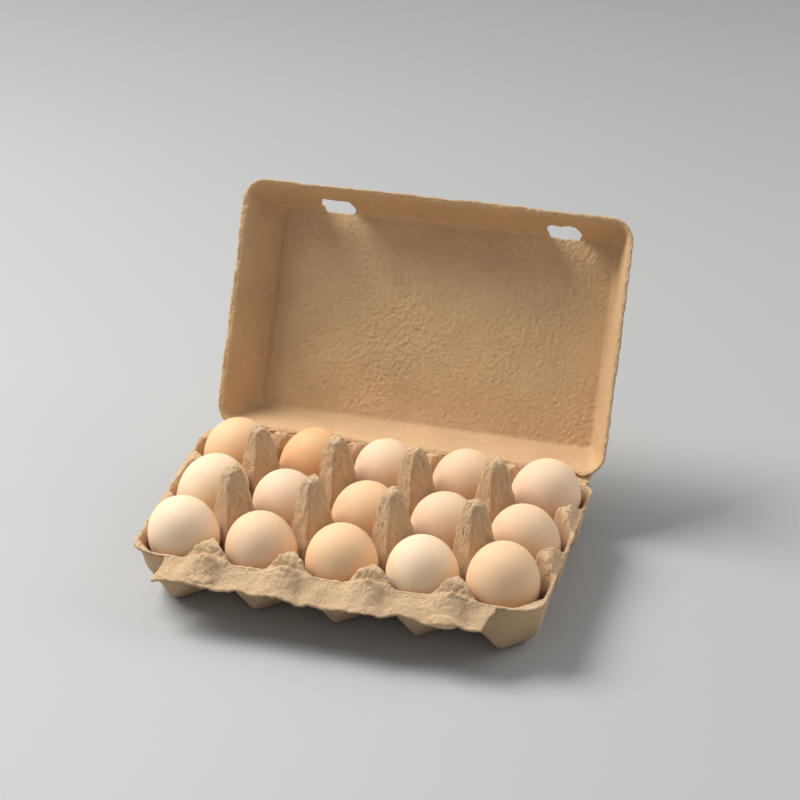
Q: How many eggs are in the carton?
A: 15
